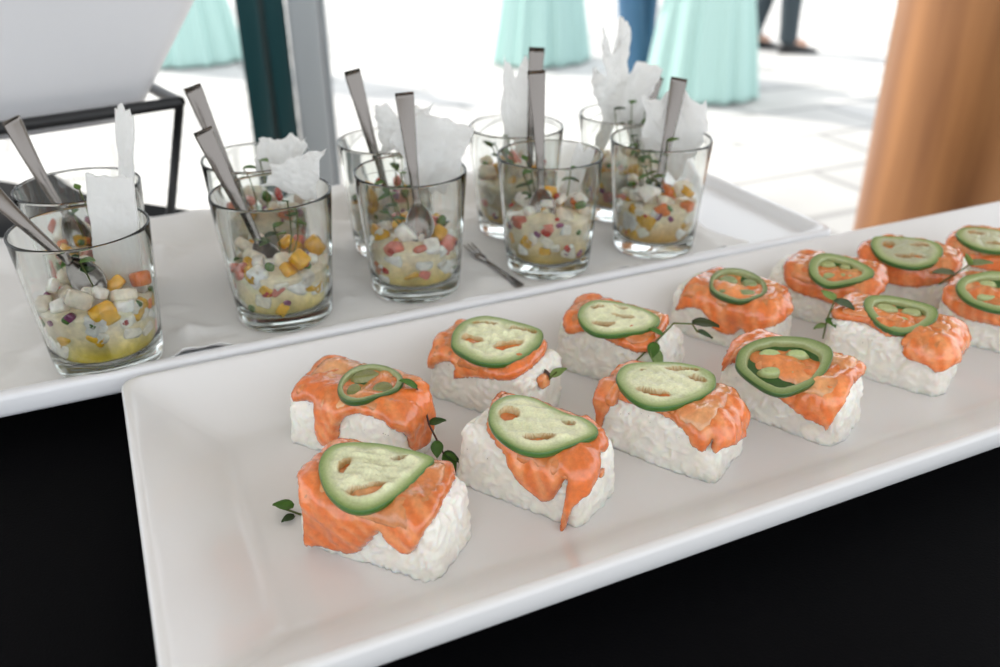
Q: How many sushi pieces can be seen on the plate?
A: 13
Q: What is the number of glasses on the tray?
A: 10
